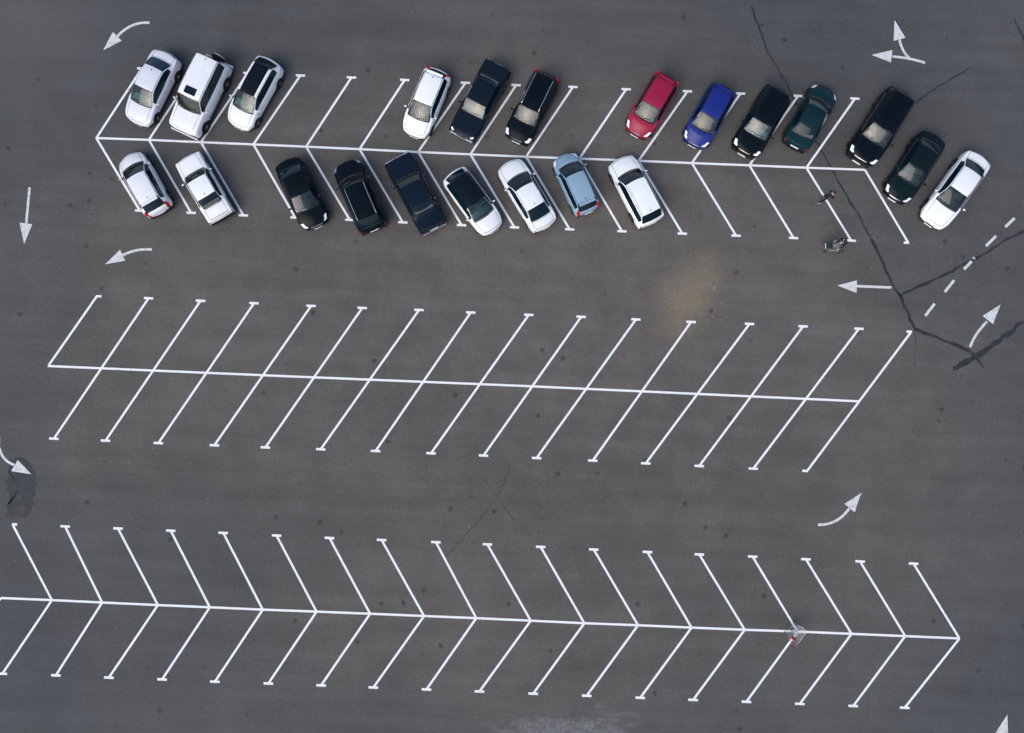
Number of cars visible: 22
